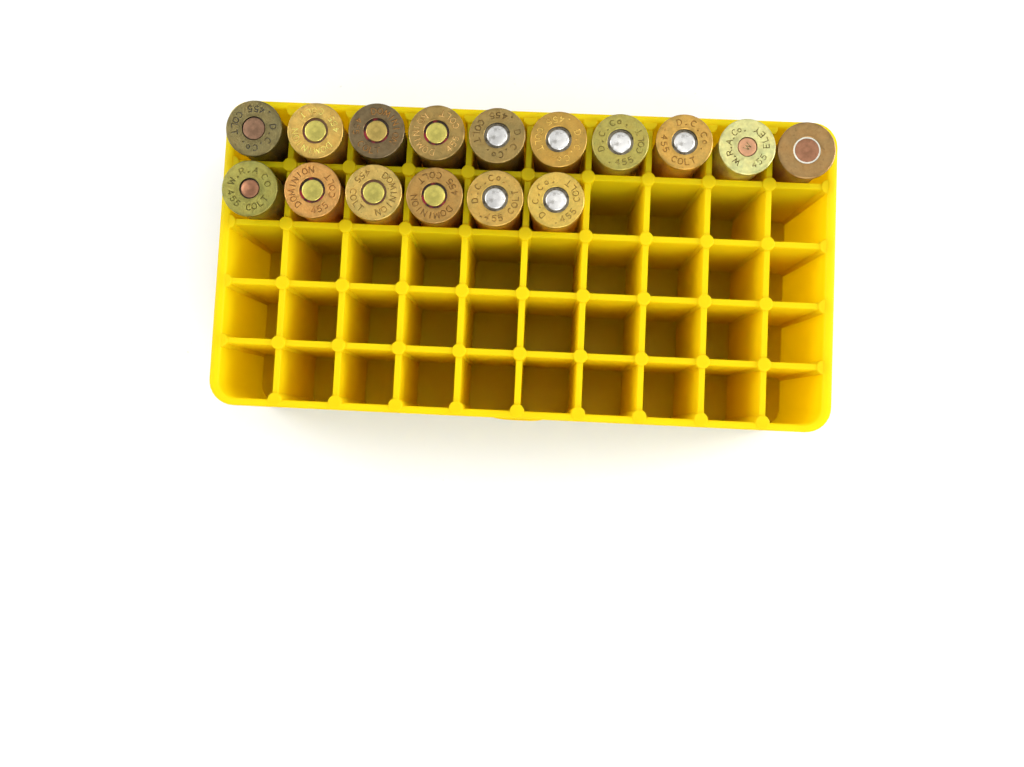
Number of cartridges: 16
